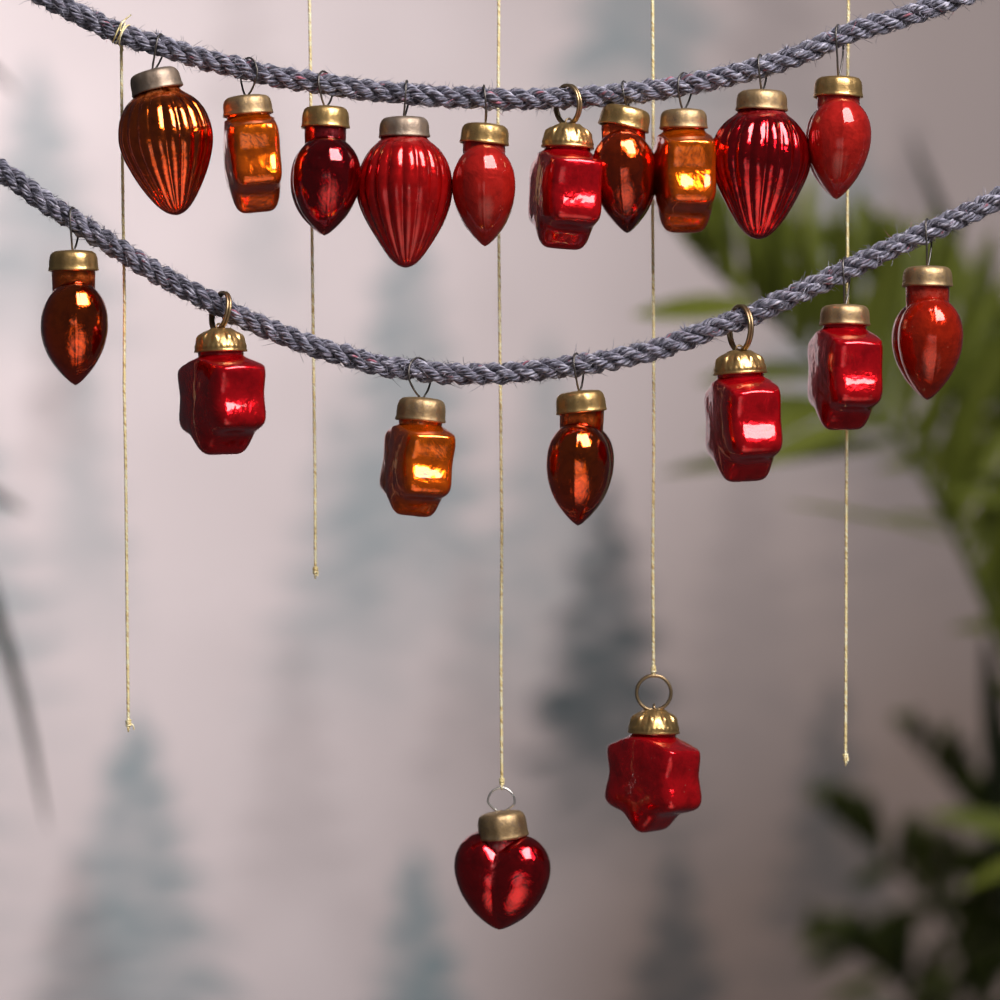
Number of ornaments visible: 19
